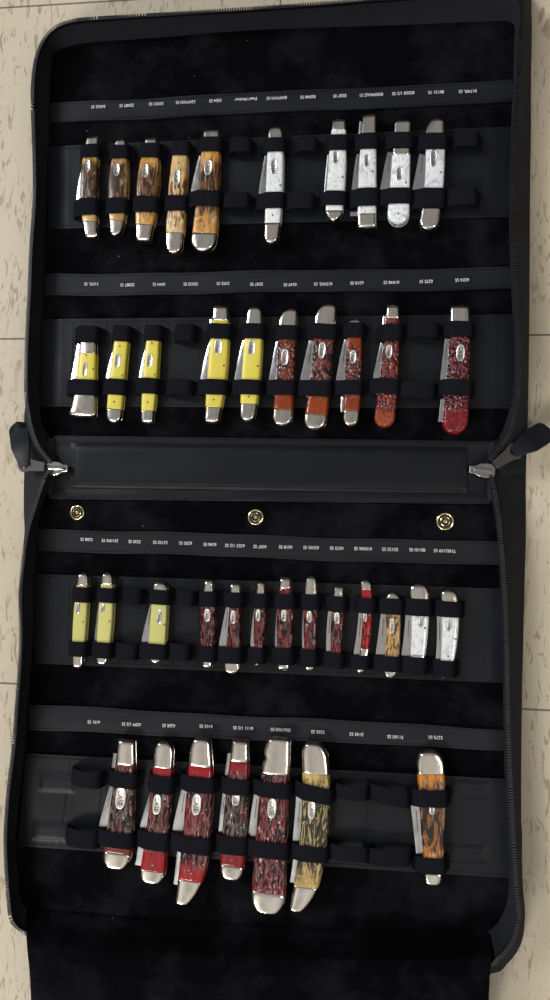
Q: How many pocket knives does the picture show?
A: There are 40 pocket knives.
